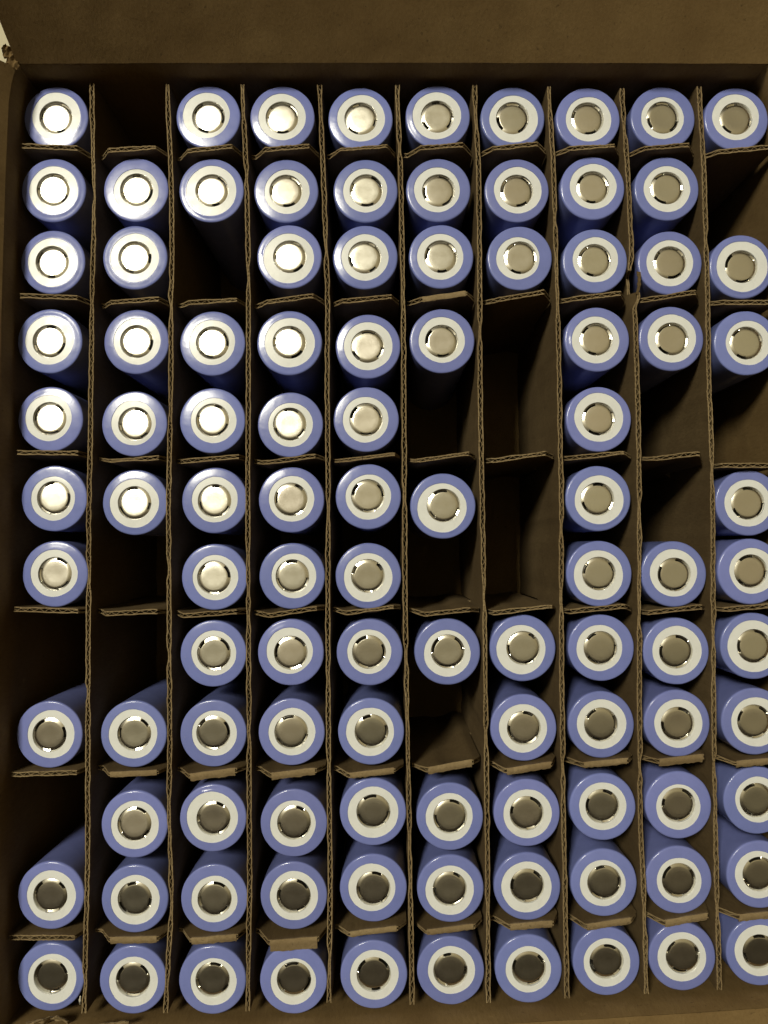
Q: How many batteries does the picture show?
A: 103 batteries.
